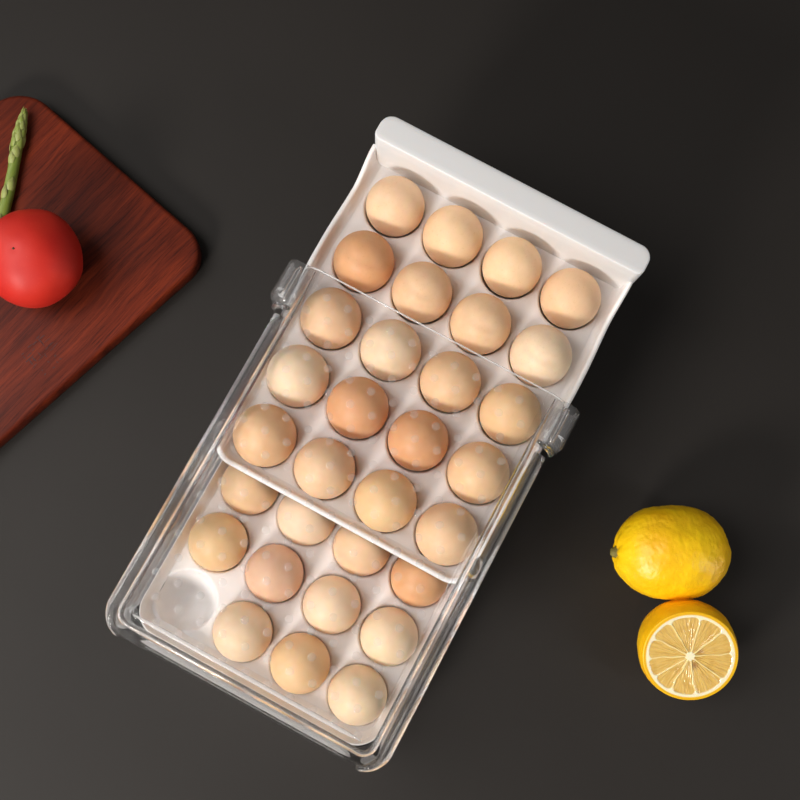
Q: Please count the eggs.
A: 31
